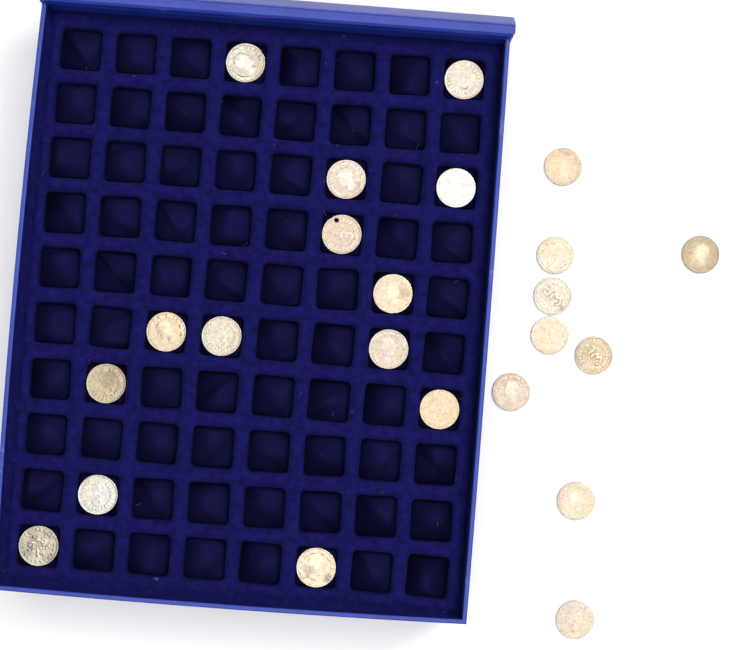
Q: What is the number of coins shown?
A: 23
